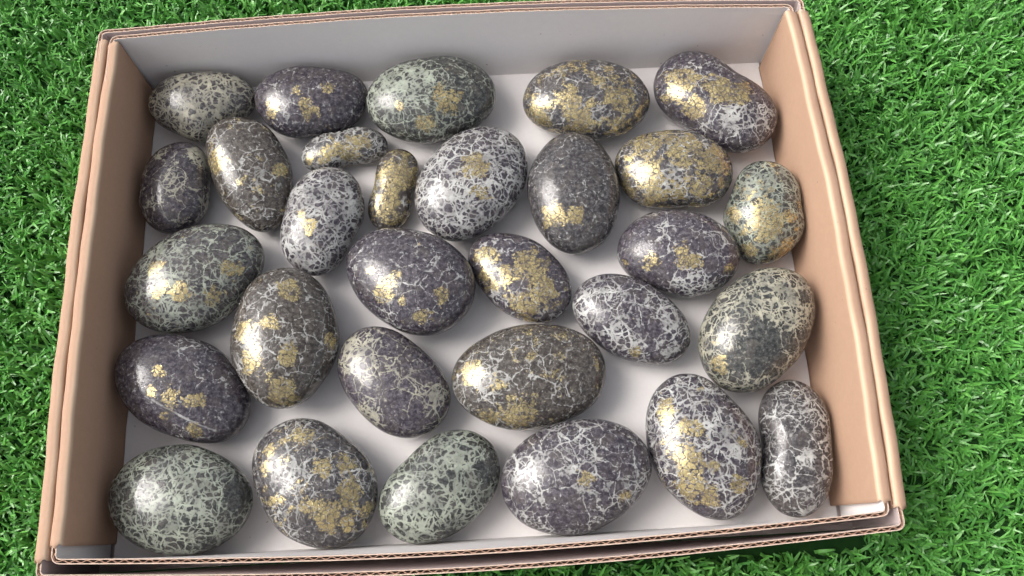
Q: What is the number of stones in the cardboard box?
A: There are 30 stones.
